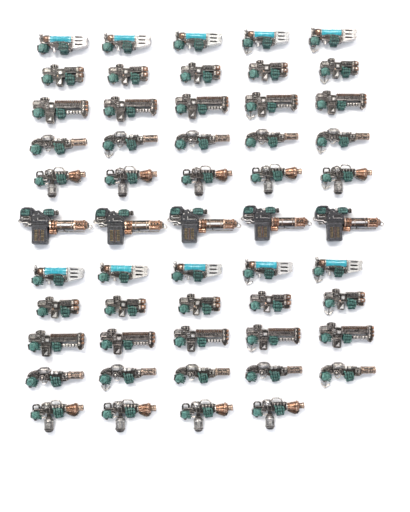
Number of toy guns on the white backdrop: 54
